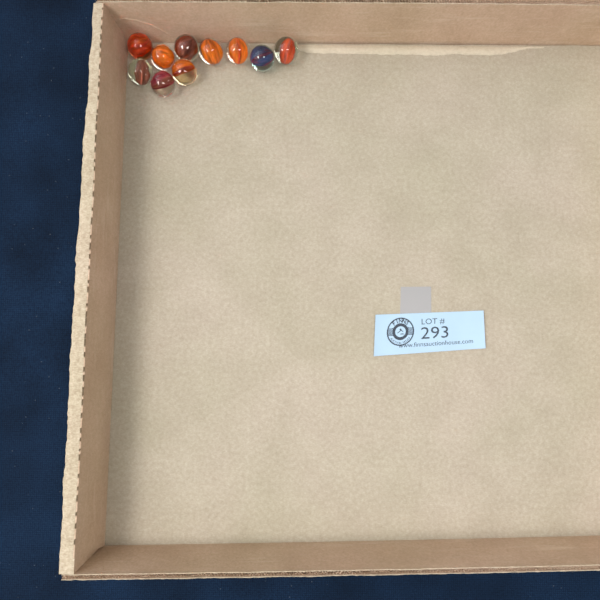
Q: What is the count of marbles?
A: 10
